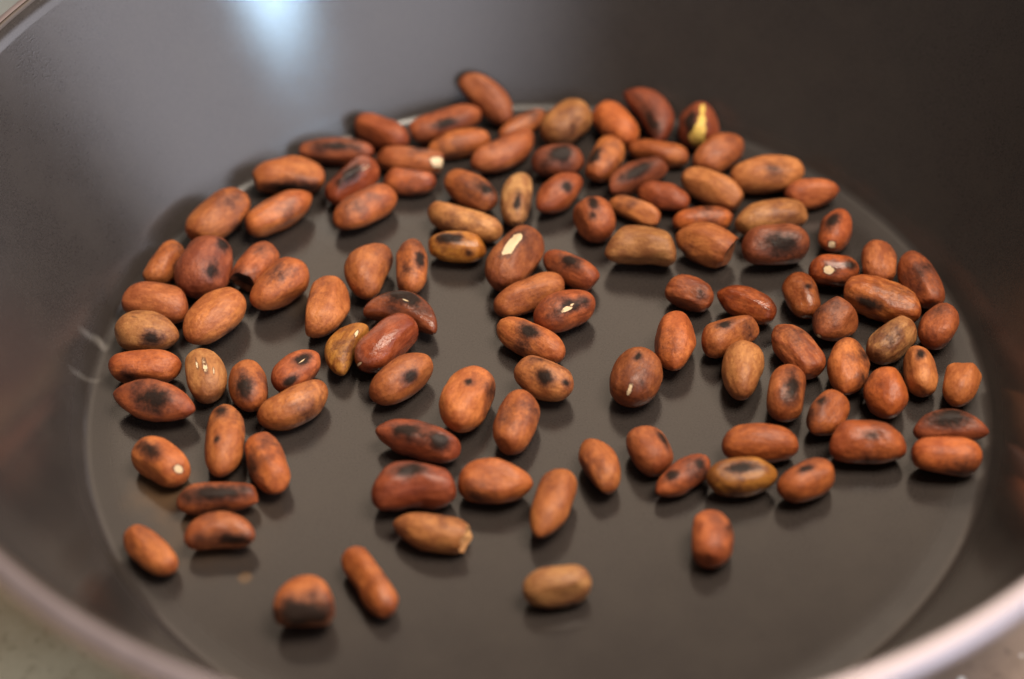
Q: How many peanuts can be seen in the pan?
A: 113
